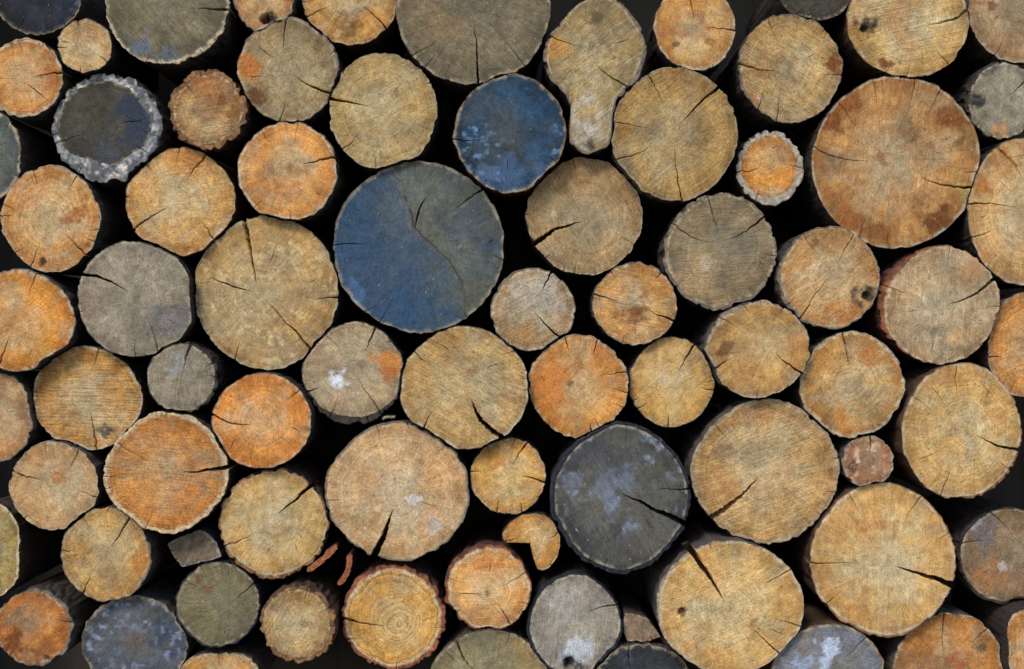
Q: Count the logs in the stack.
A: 78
